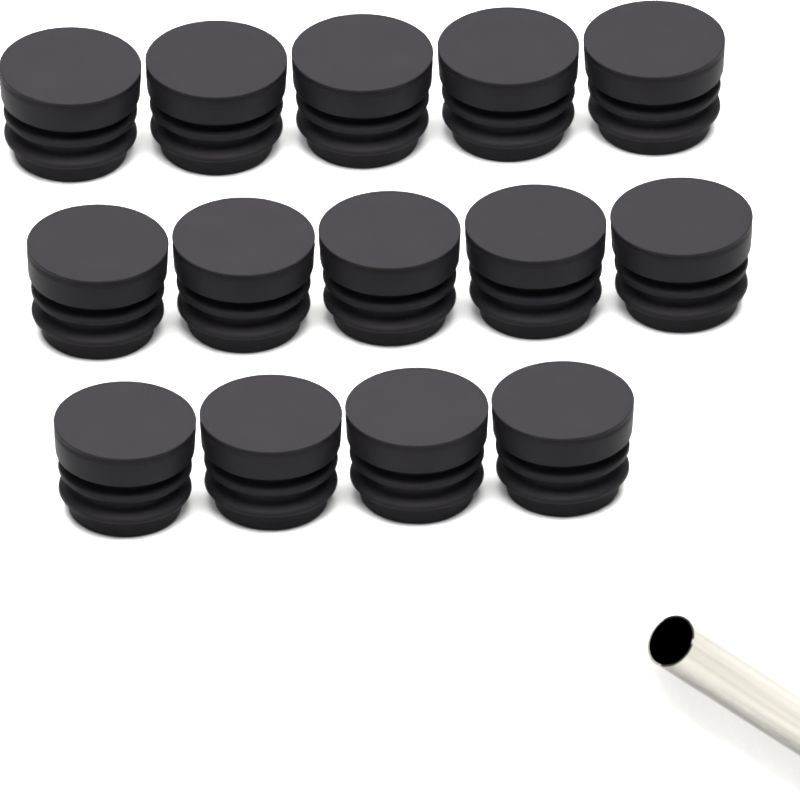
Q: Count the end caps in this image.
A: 14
